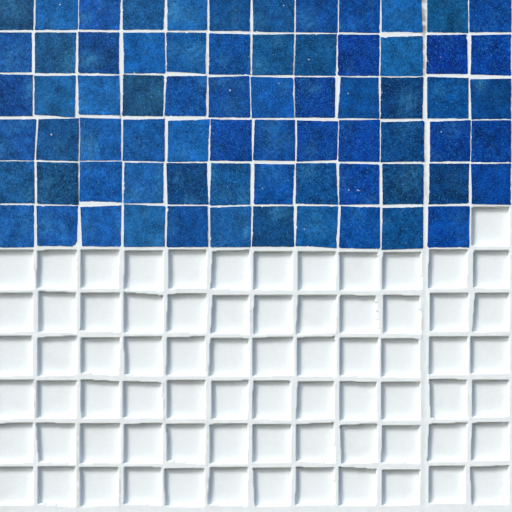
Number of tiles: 71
